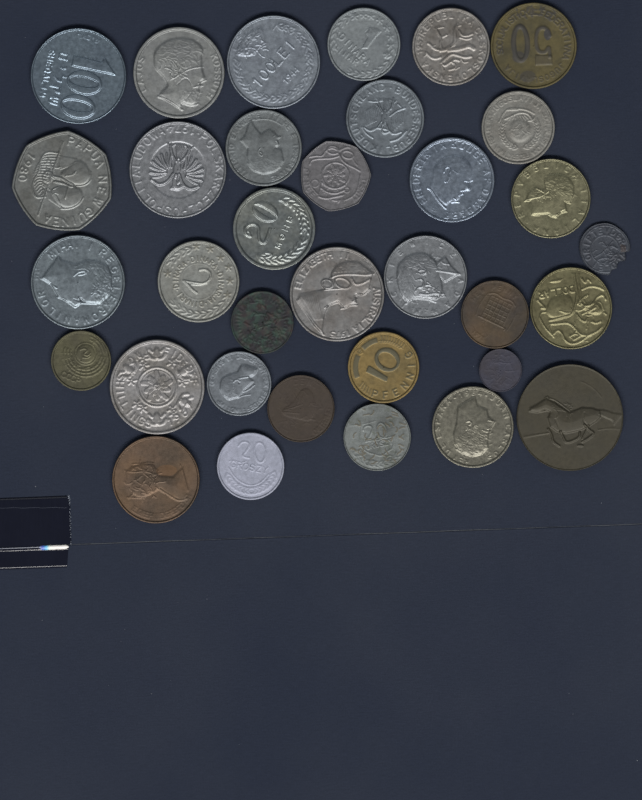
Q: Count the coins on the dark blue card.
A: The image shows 34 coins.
